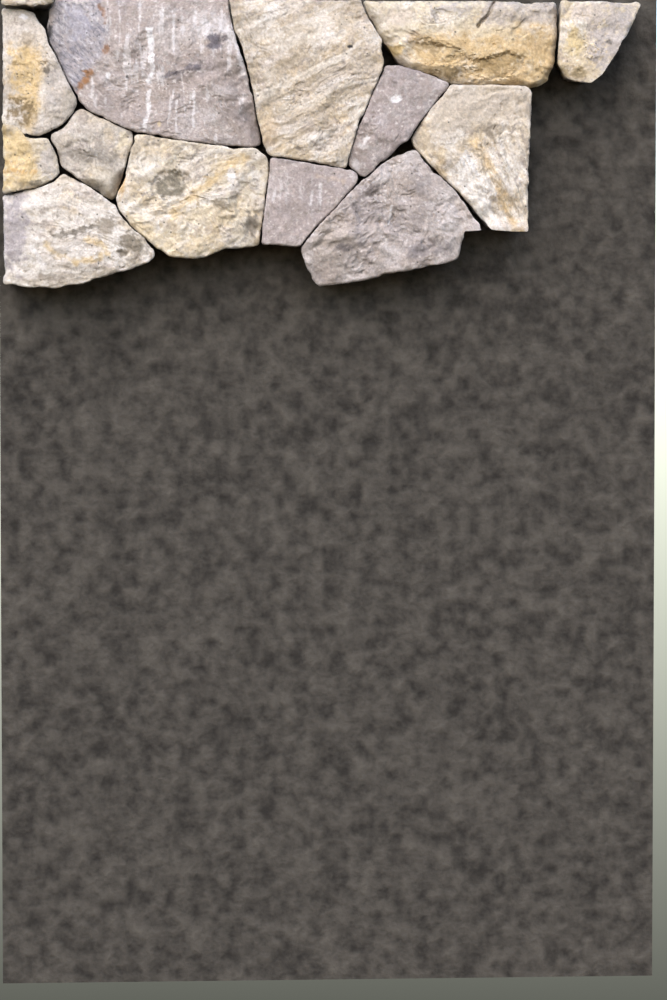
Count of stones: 14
